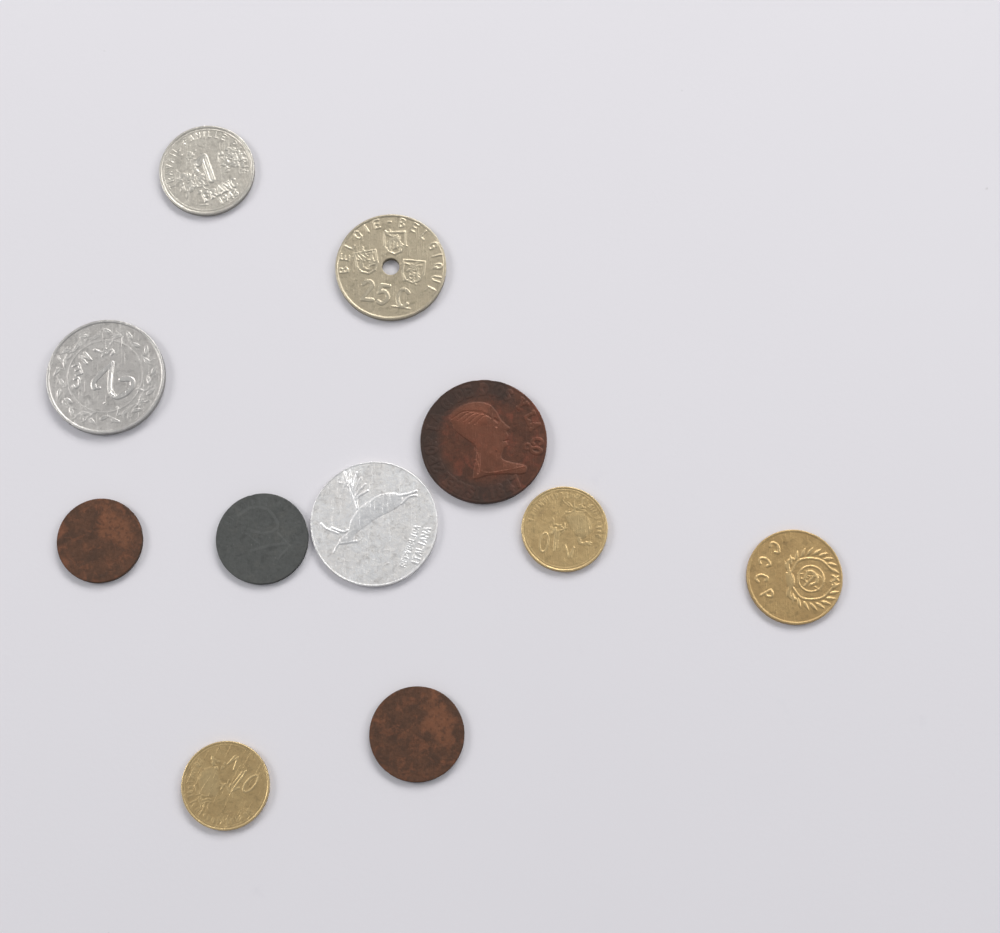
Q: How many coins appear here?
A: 11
